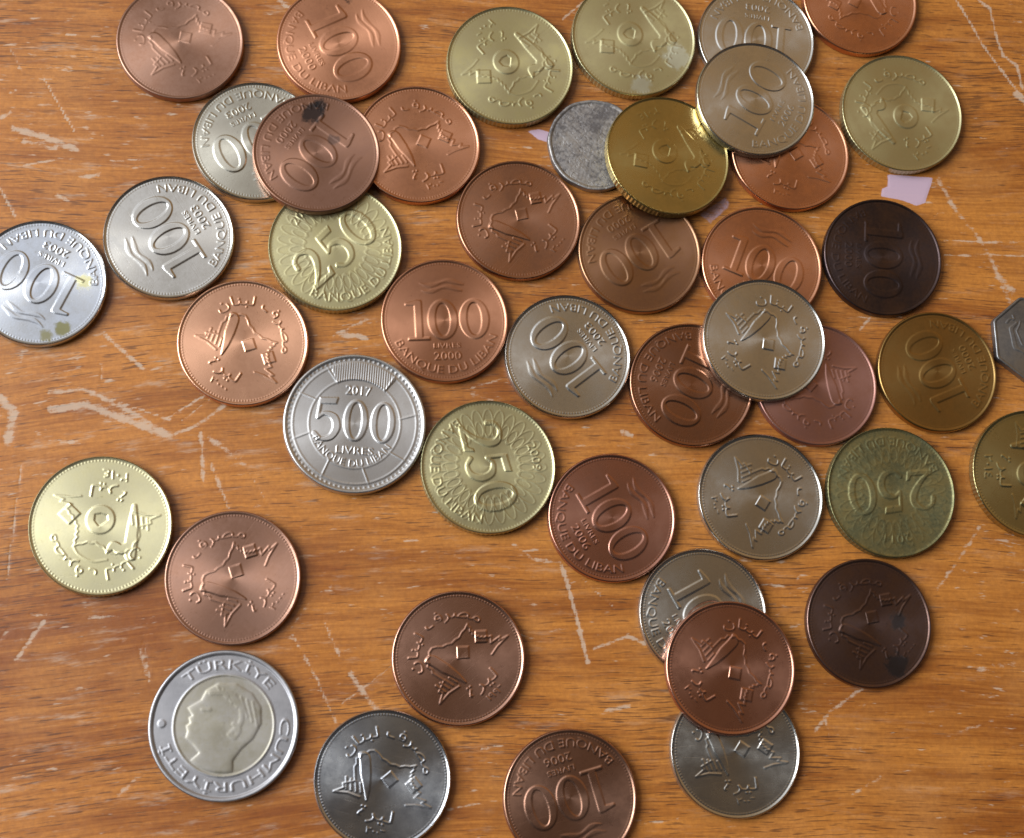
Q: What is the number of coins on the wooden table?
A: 45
